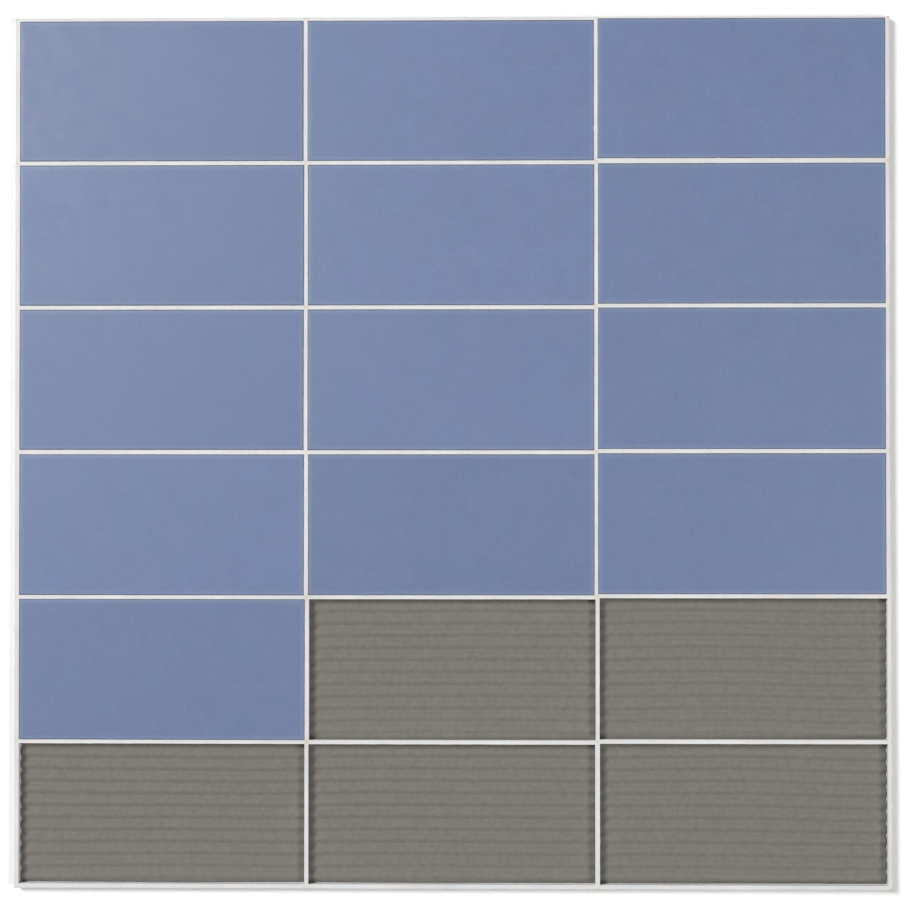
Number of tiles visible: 13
